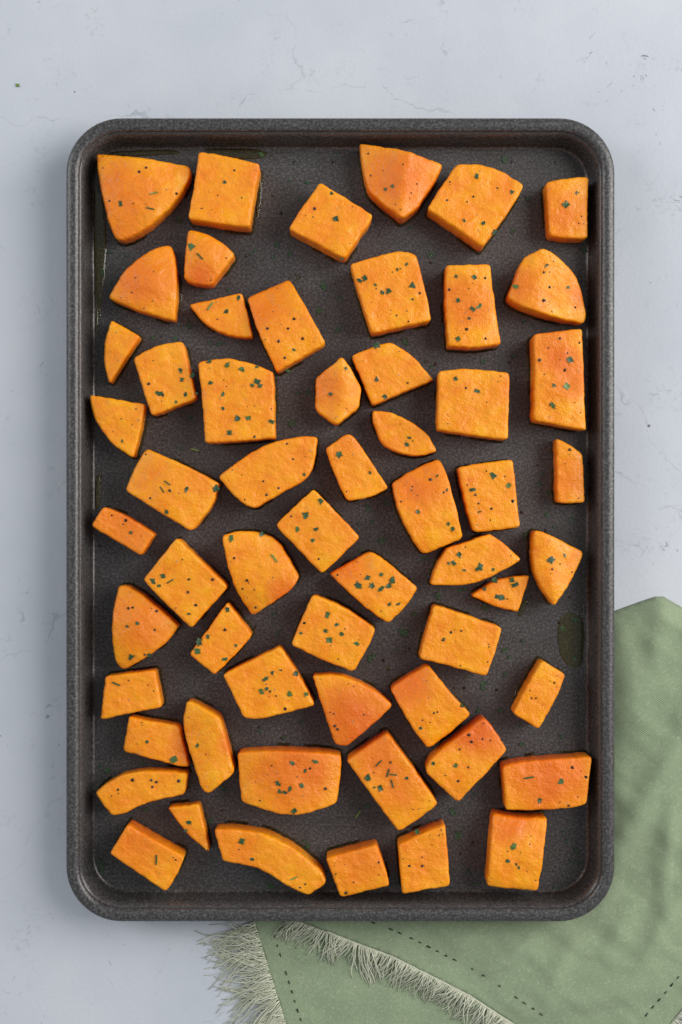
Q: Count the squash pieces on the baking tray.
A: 58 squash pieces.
